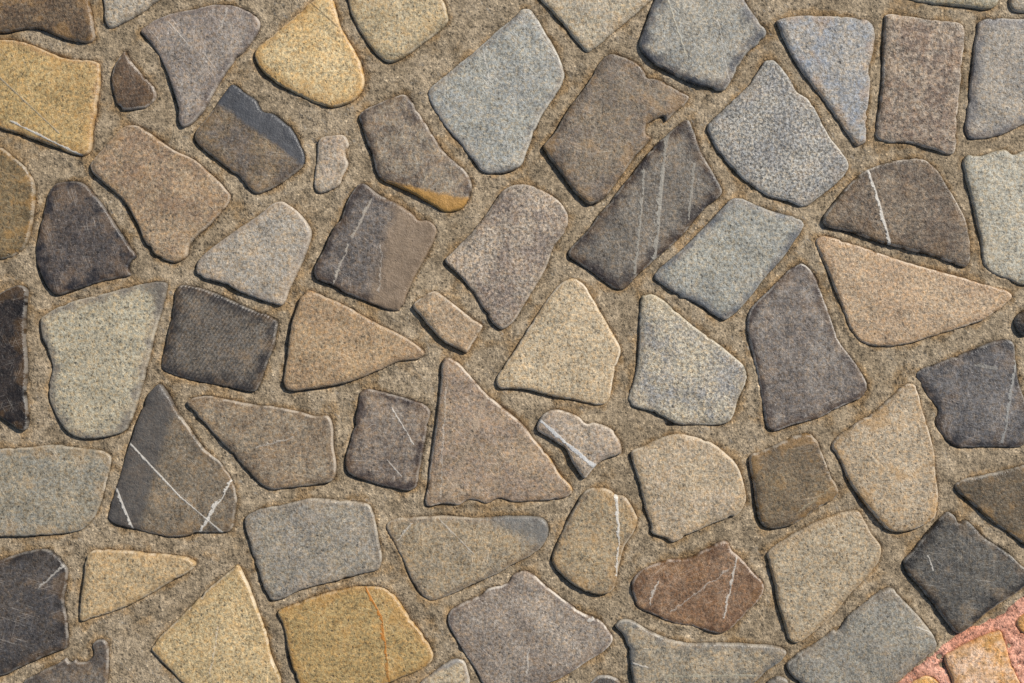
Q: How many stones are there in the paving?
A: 71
